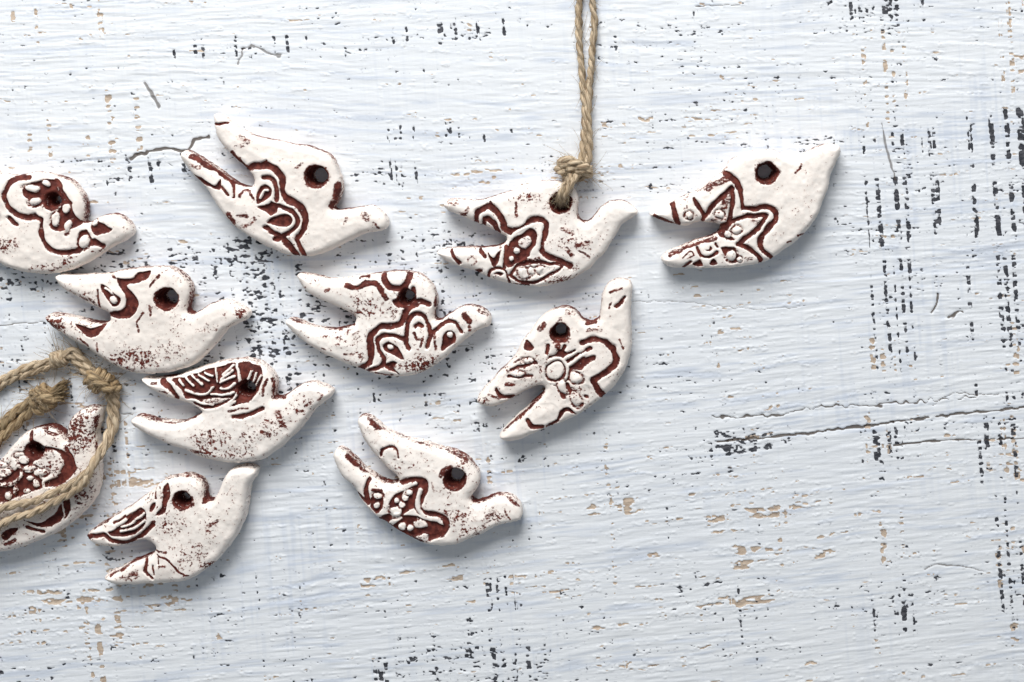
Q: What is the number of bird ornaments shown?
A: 11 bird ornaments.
